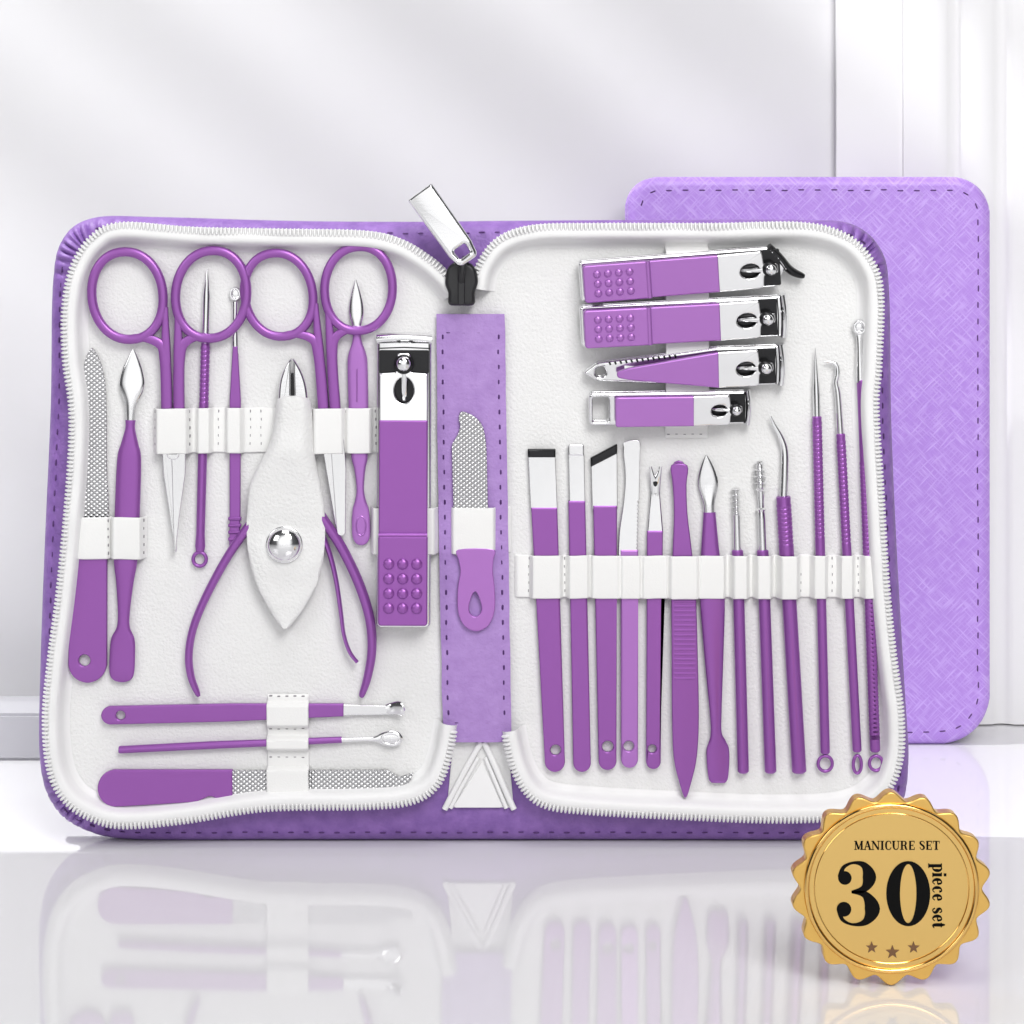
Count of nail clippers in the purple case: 5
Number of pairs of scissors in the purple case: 2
